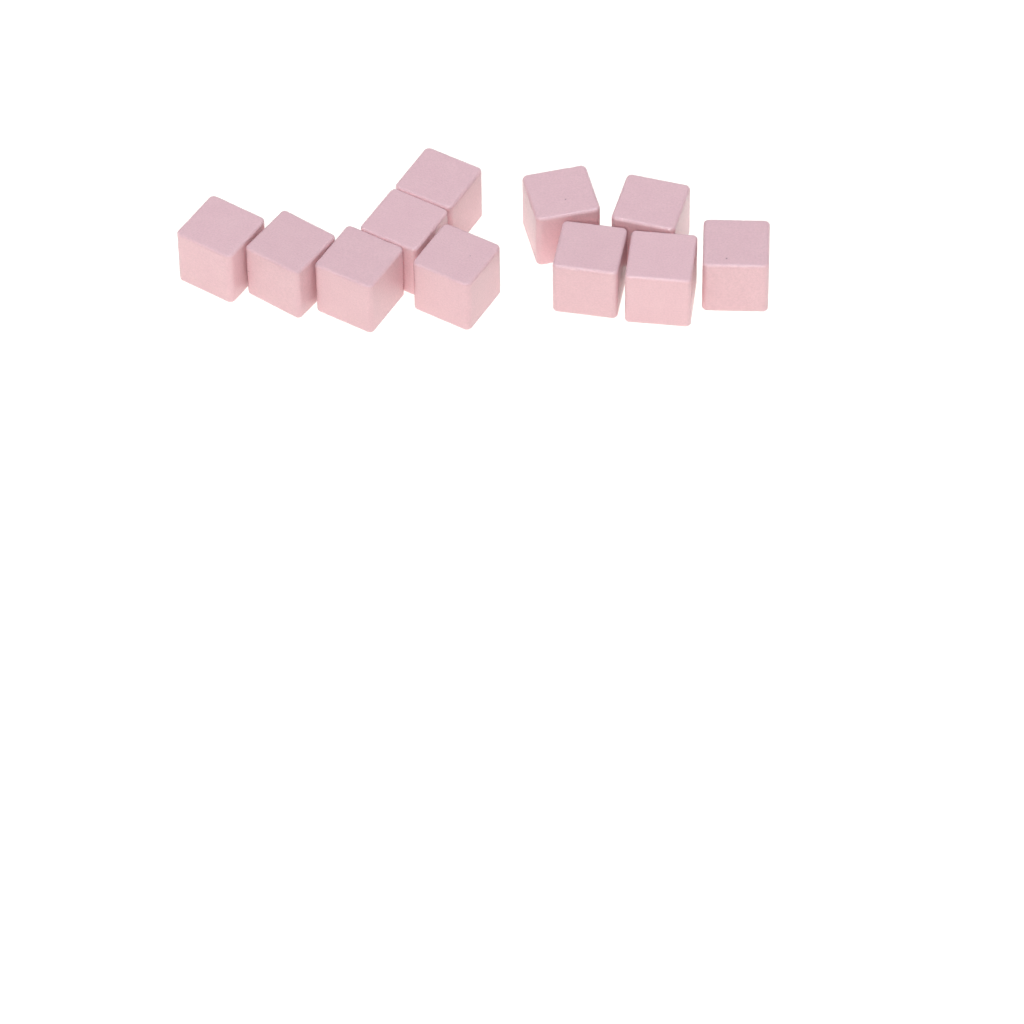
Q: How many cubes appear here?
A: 11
